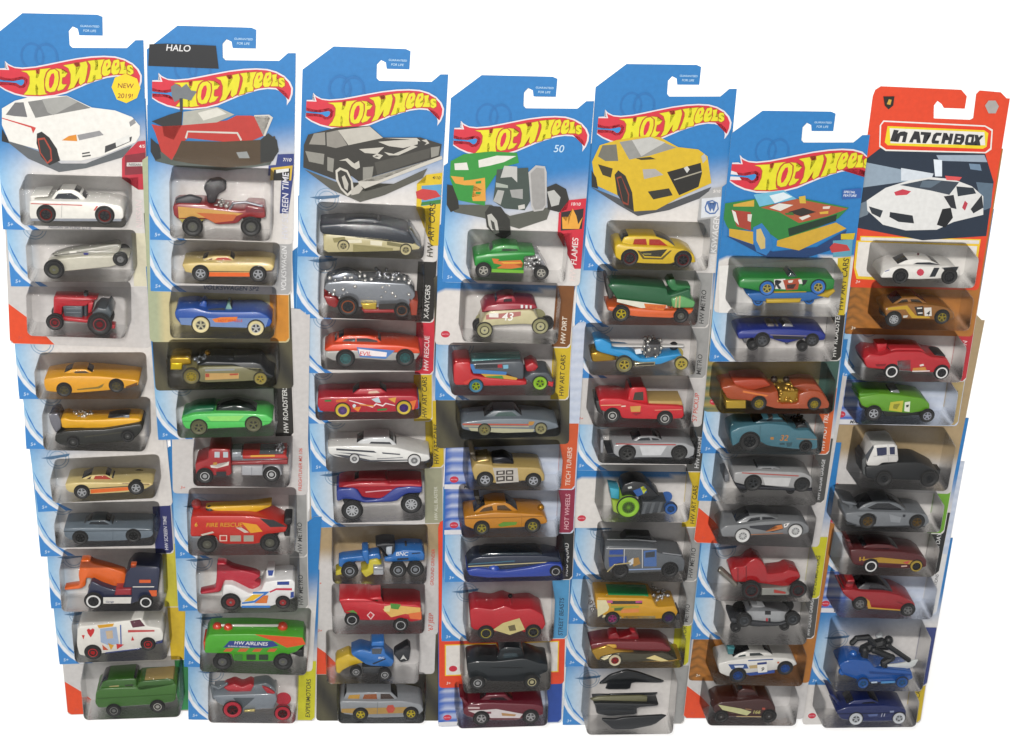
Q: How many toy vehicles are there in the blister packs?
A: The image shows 70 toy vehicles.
